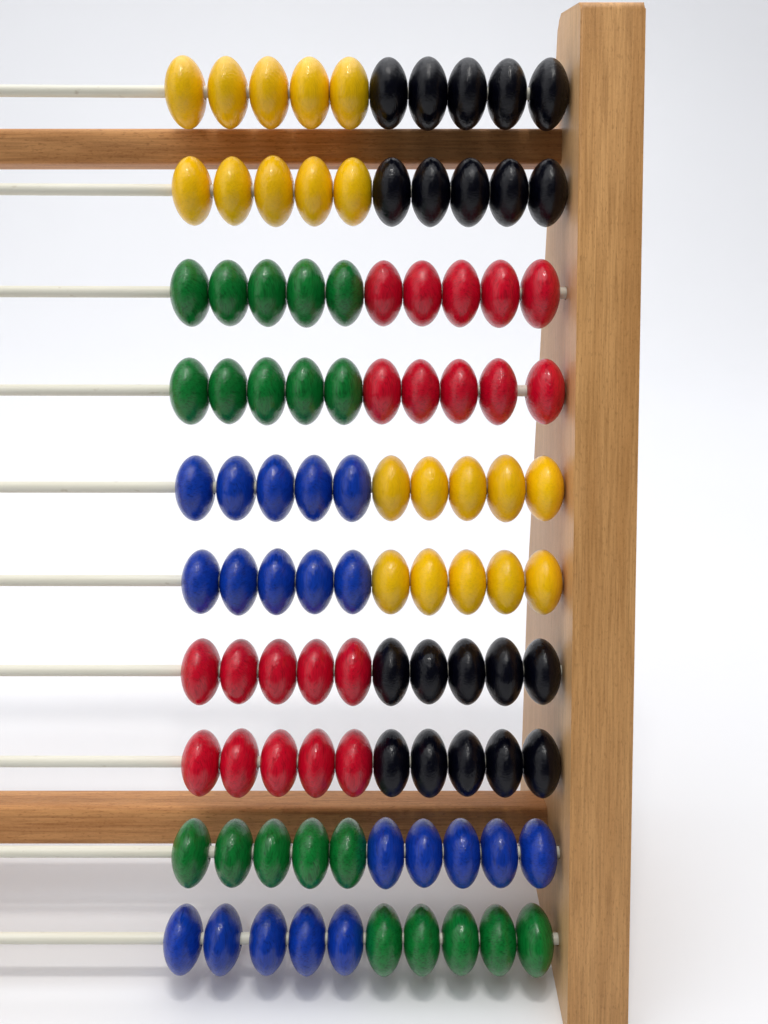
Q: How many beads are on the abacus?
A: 100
